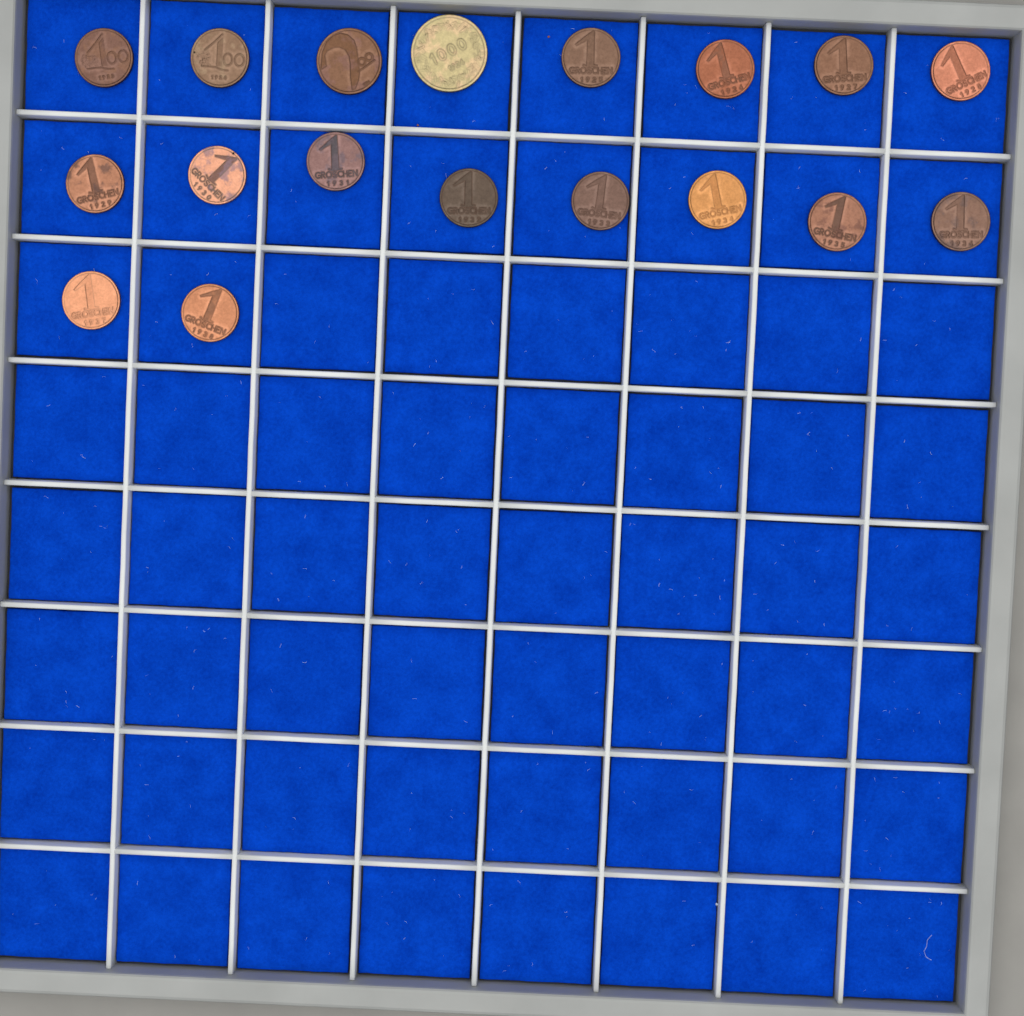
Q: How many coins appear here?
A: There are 18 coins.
